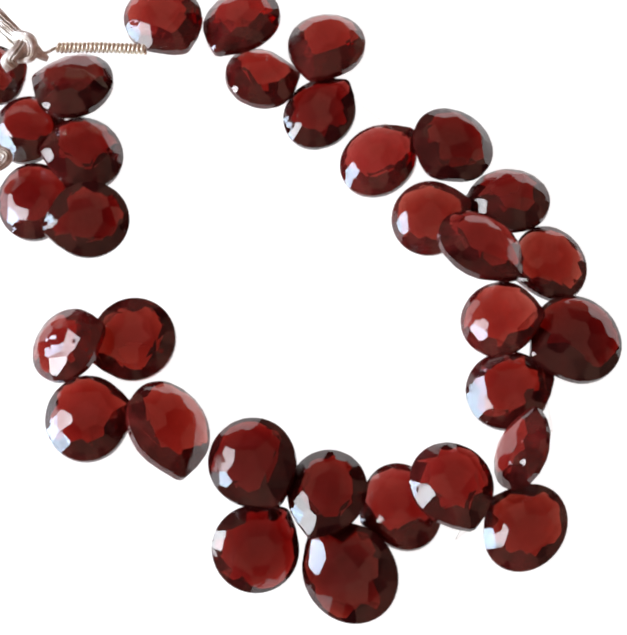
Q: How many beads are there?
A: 32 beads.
